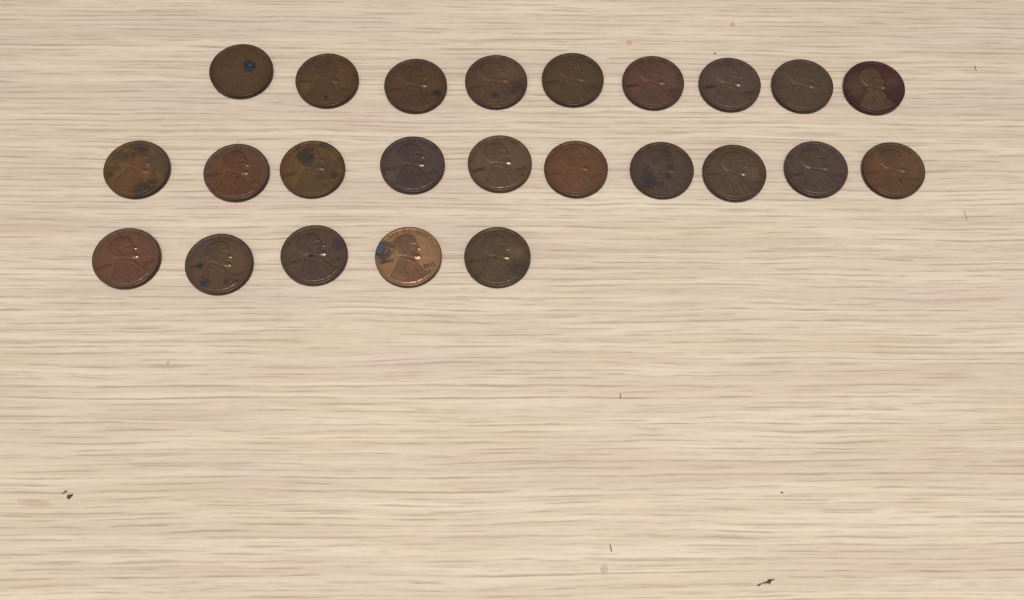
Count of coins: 24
